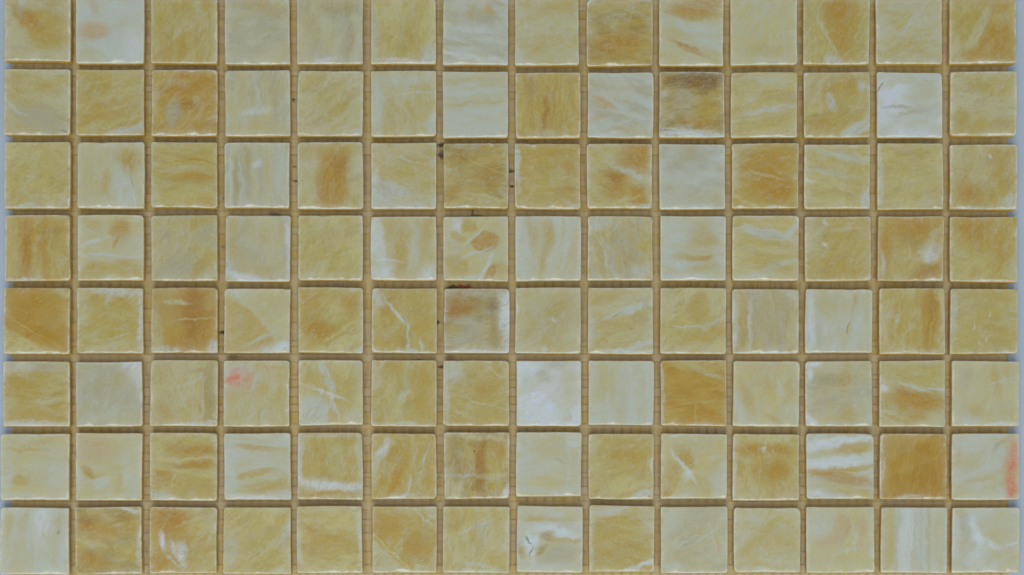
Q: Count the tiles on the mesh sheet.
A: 112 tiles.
